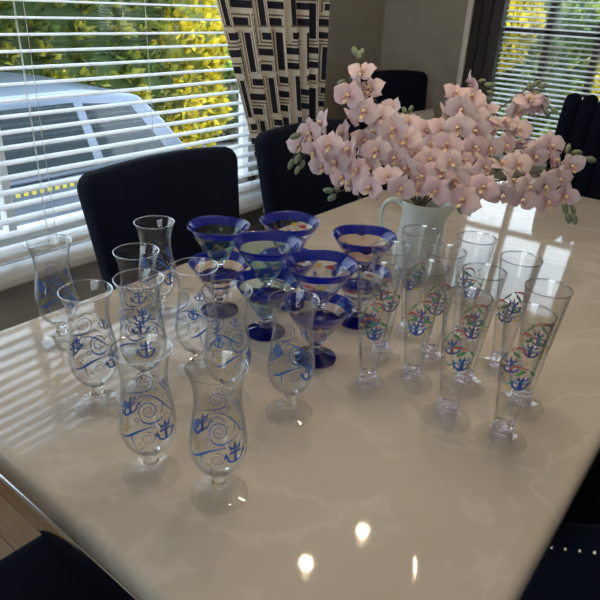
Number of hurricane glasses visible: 10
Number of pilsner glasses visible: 11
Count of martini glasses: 10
